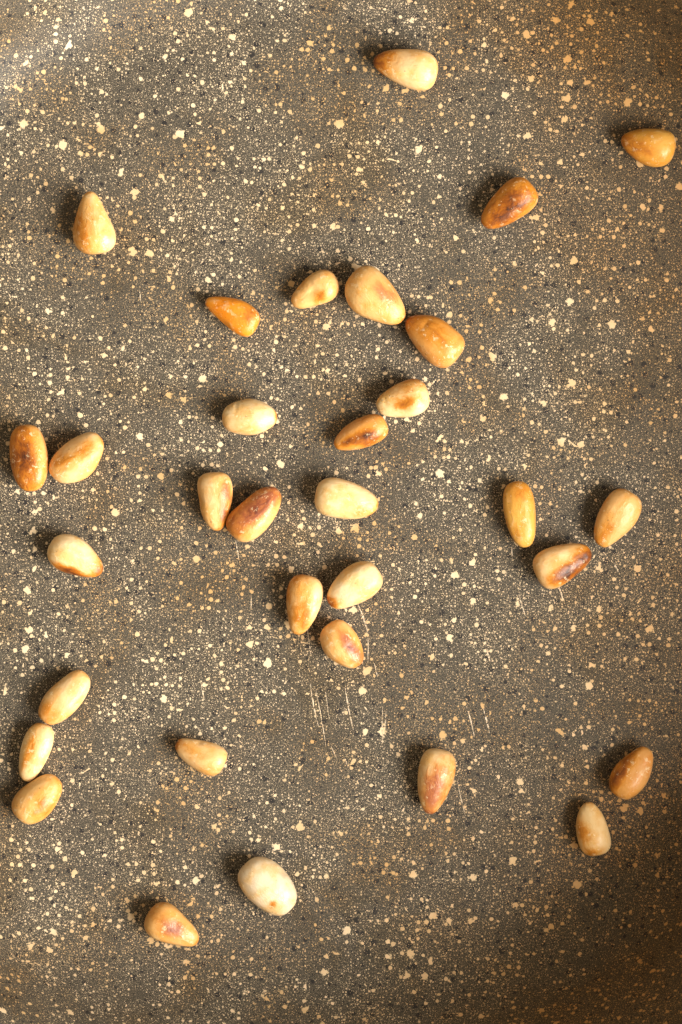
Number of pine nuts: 32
